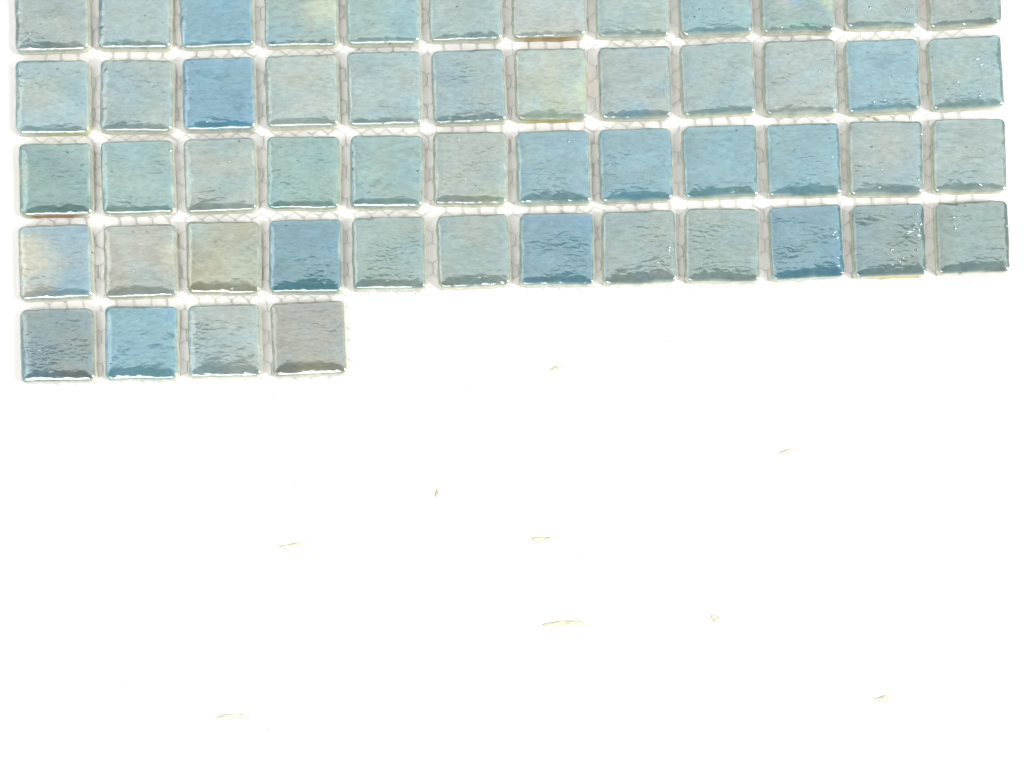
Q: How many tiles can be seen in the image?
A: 52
